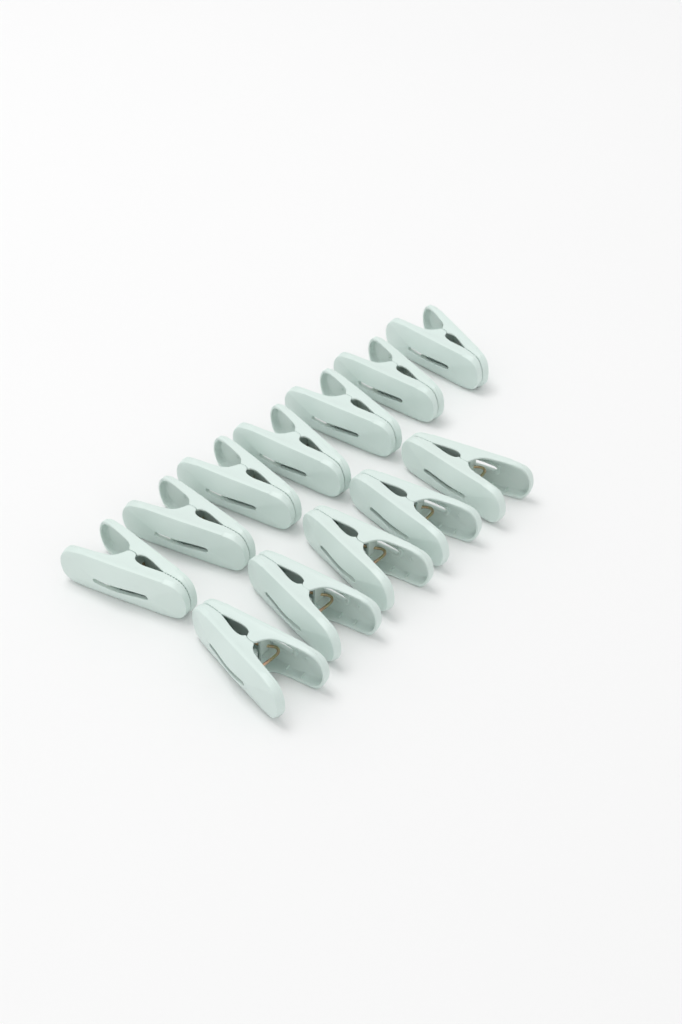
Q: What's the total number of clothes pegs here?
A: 12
